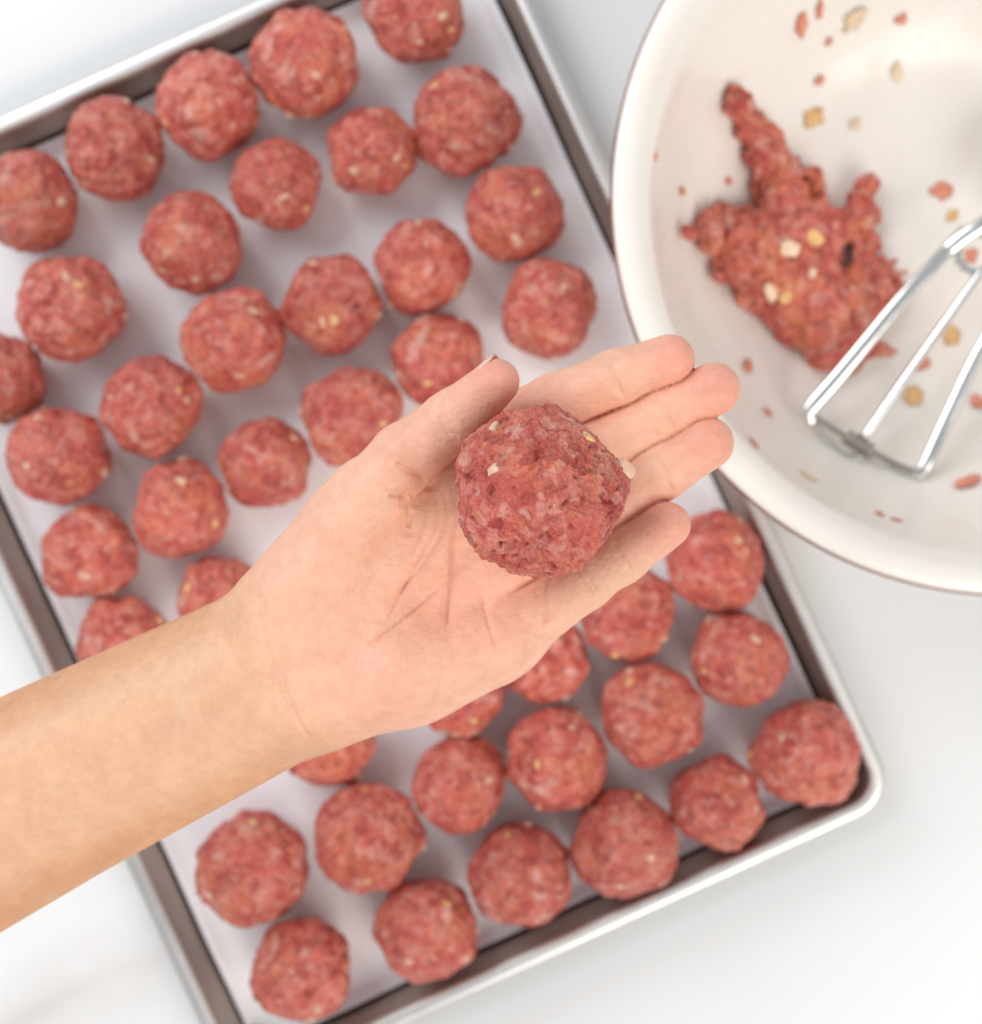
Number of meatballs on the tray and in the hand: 43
